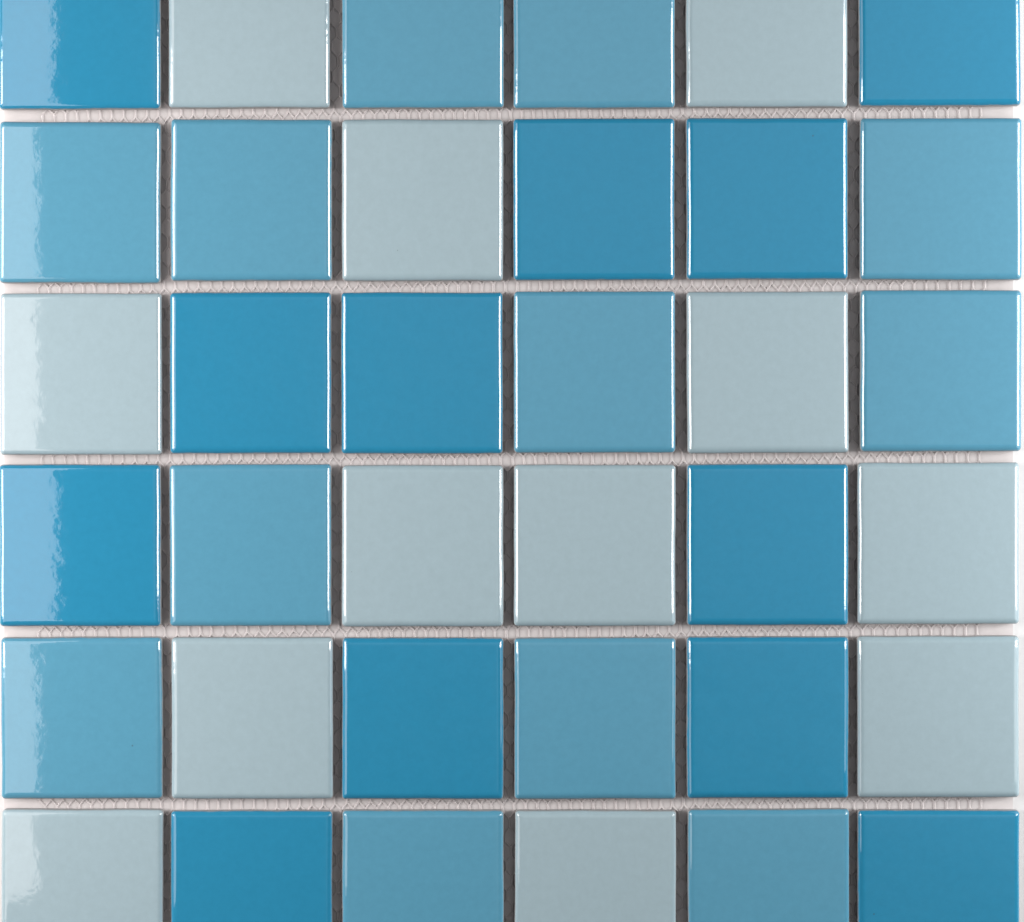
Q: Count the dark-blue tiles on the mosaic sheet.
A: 12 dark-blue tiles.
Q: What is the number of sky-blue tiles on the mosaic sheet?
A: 12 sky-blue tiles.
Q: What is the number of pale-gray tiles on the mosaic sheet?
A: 12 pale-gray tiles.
